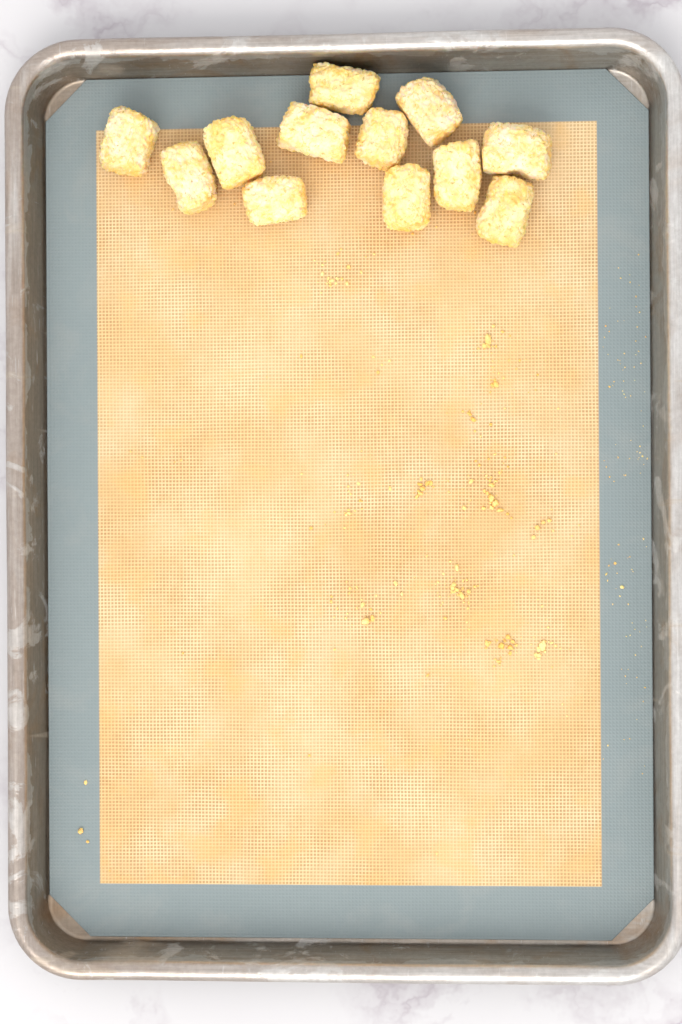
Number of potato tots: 12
